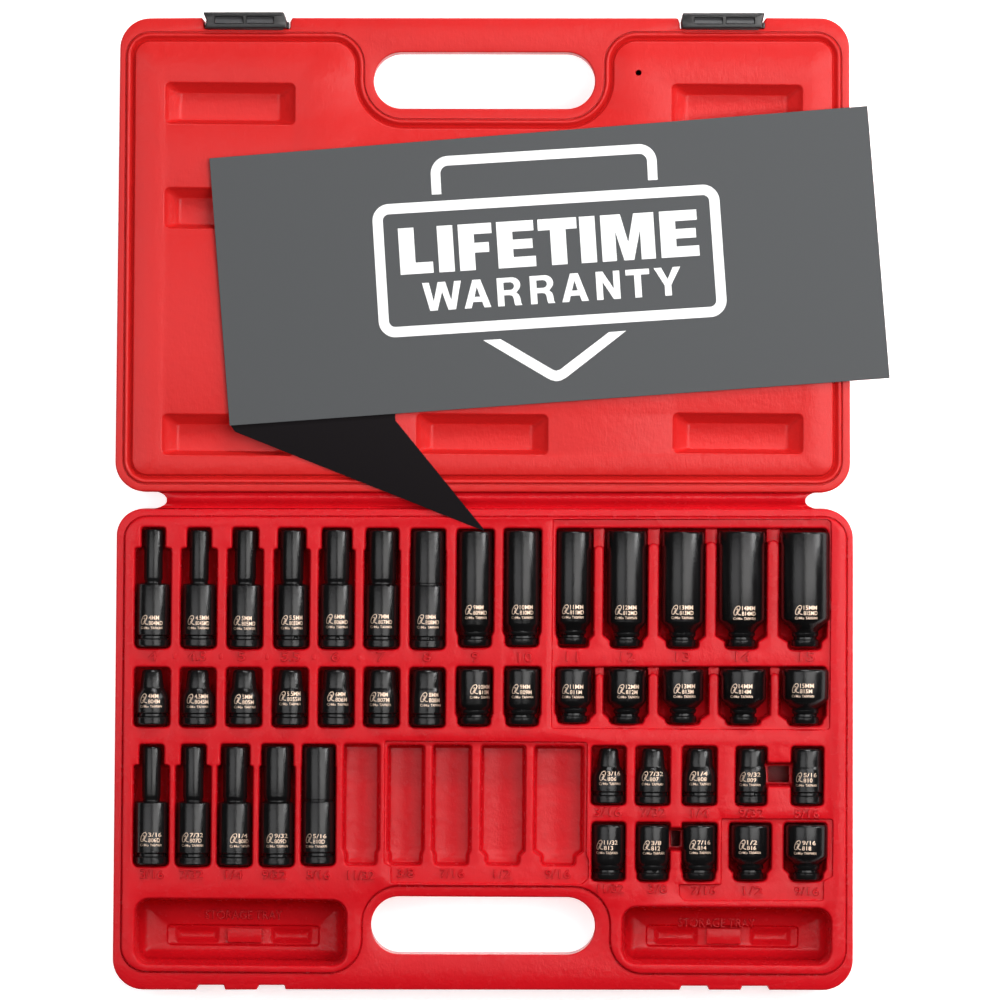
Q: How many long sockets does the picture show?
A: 19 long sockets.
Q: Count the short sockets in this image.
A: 24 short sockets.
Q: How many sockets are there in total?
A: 43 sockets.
